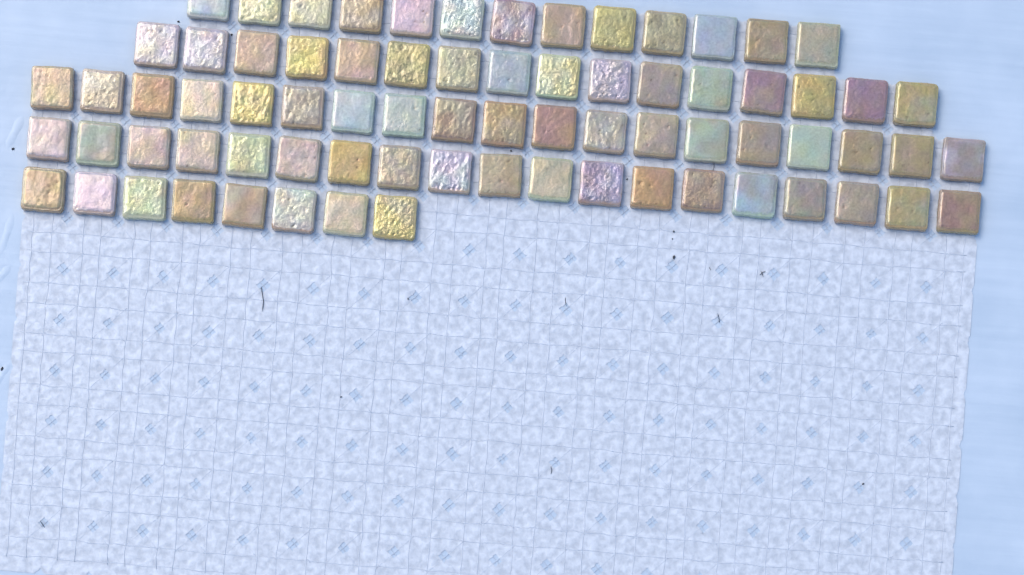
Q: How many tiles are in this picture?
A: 75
